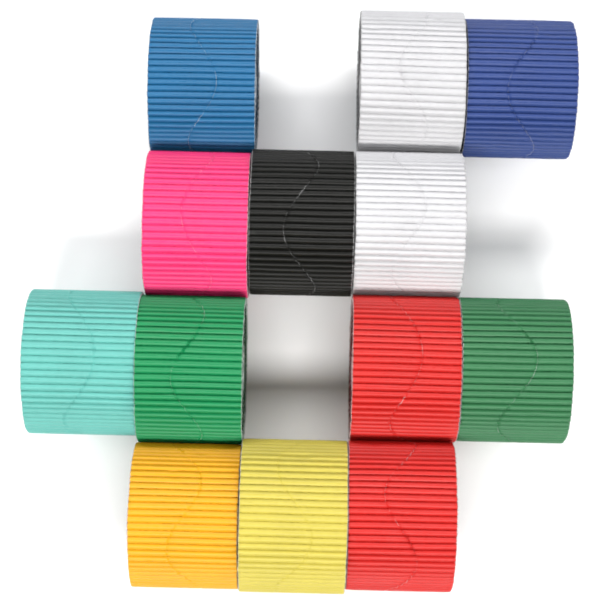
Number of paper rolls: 13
